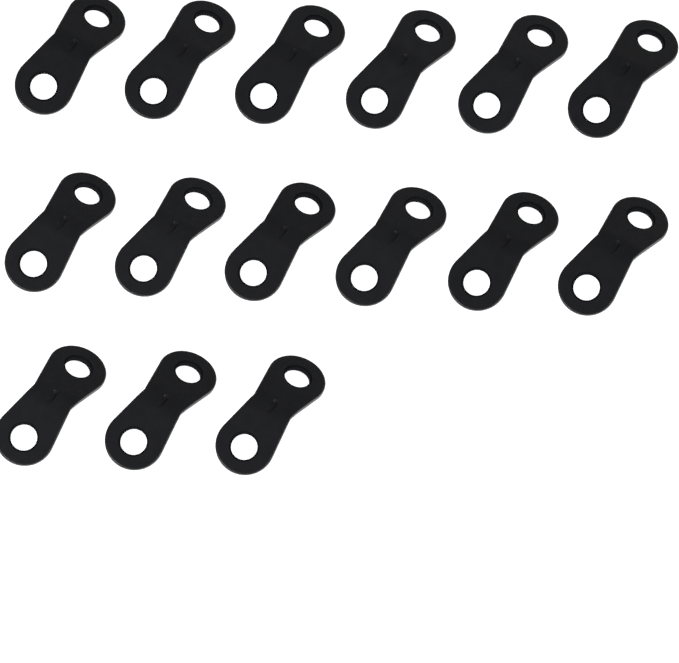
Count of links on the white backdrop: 15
